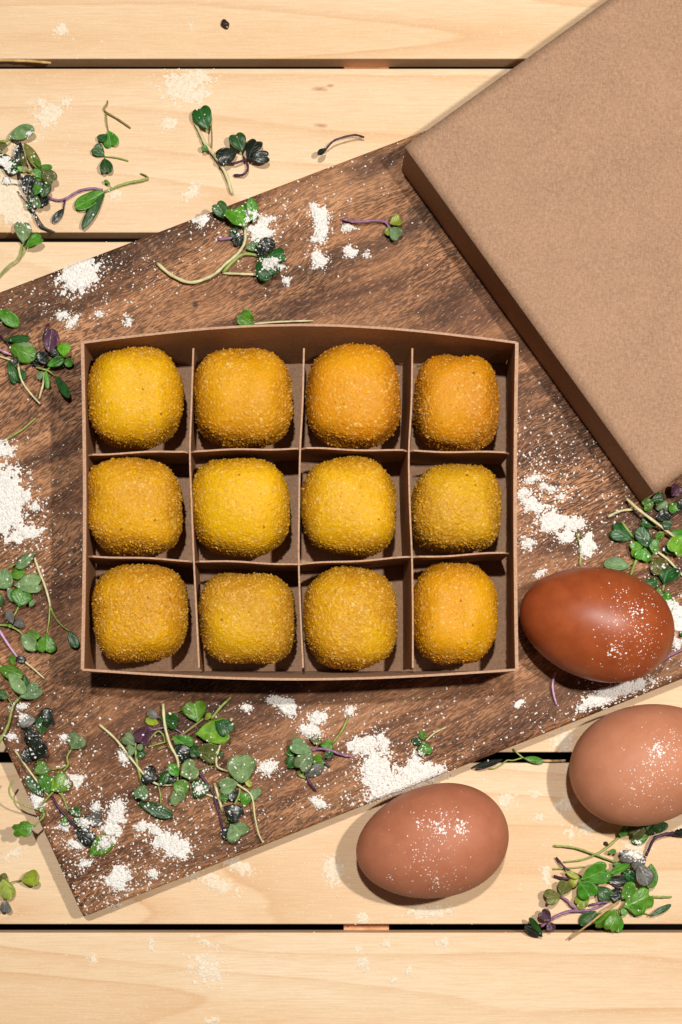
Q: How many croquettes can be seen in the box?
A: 12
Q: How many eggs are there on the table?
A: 3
